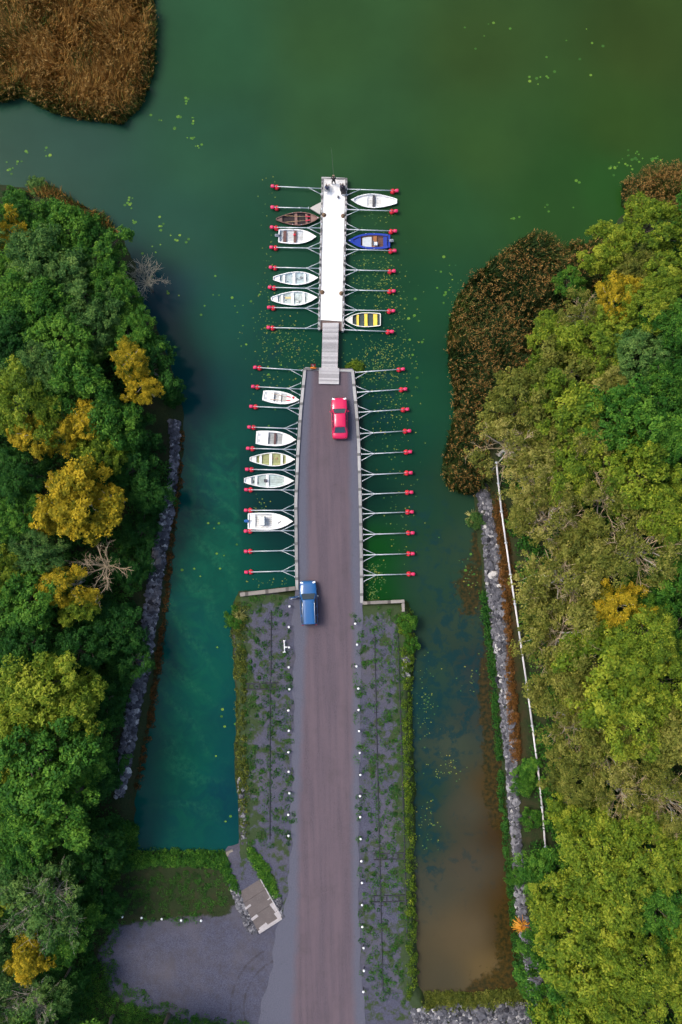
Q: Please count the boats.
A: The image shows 12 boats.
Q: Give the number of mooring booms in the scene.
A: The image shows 38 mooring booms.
